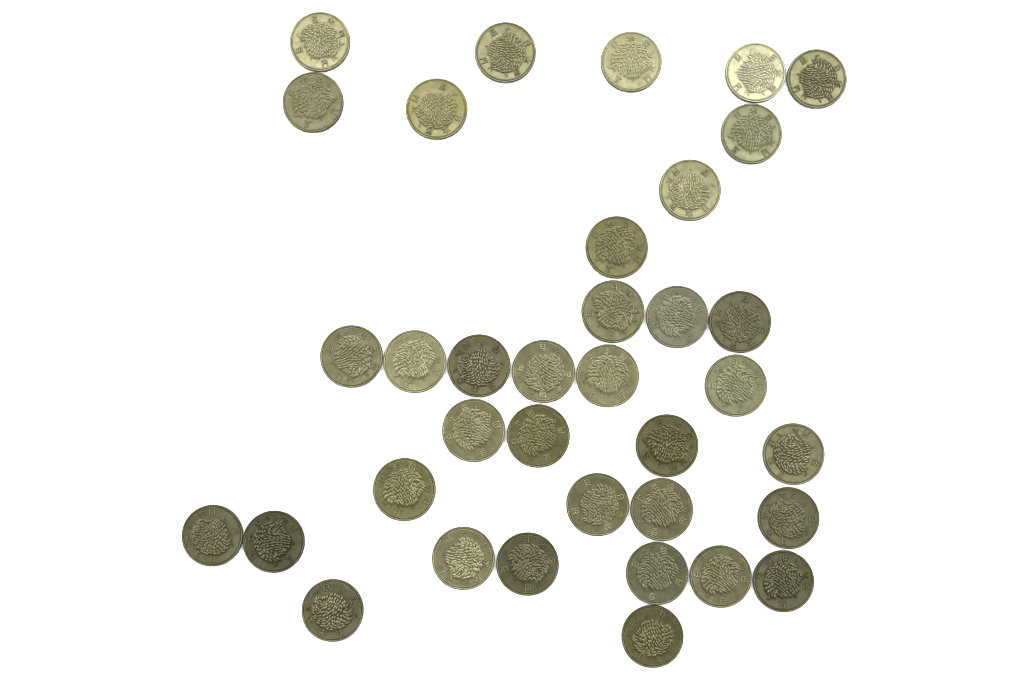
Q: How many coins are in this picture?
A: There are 36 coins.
